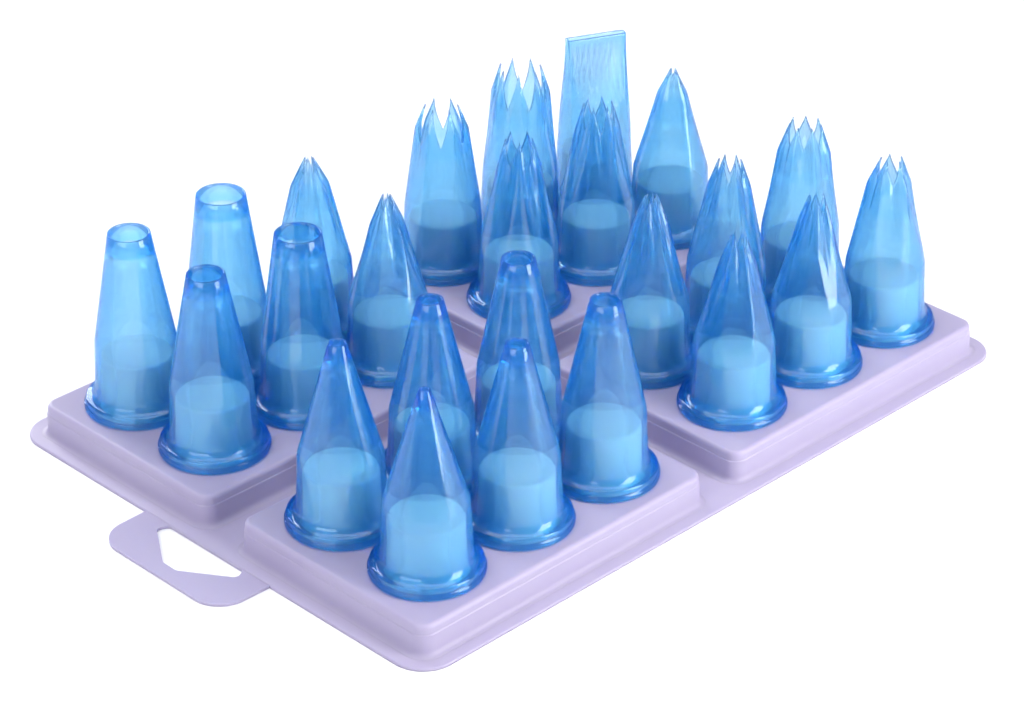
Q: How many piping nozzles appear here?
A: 24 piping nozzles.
